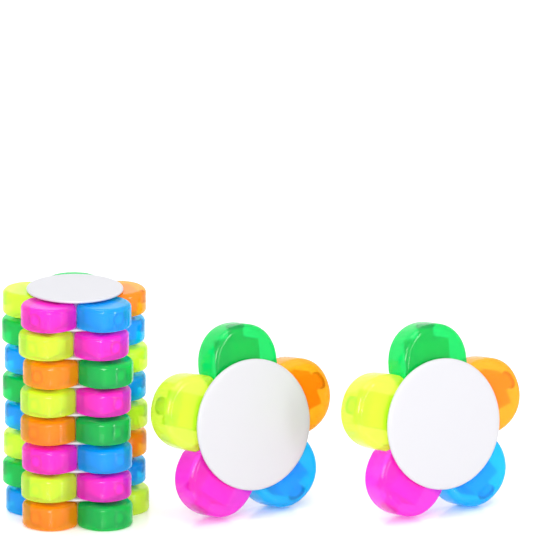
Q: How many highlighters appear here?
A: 10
